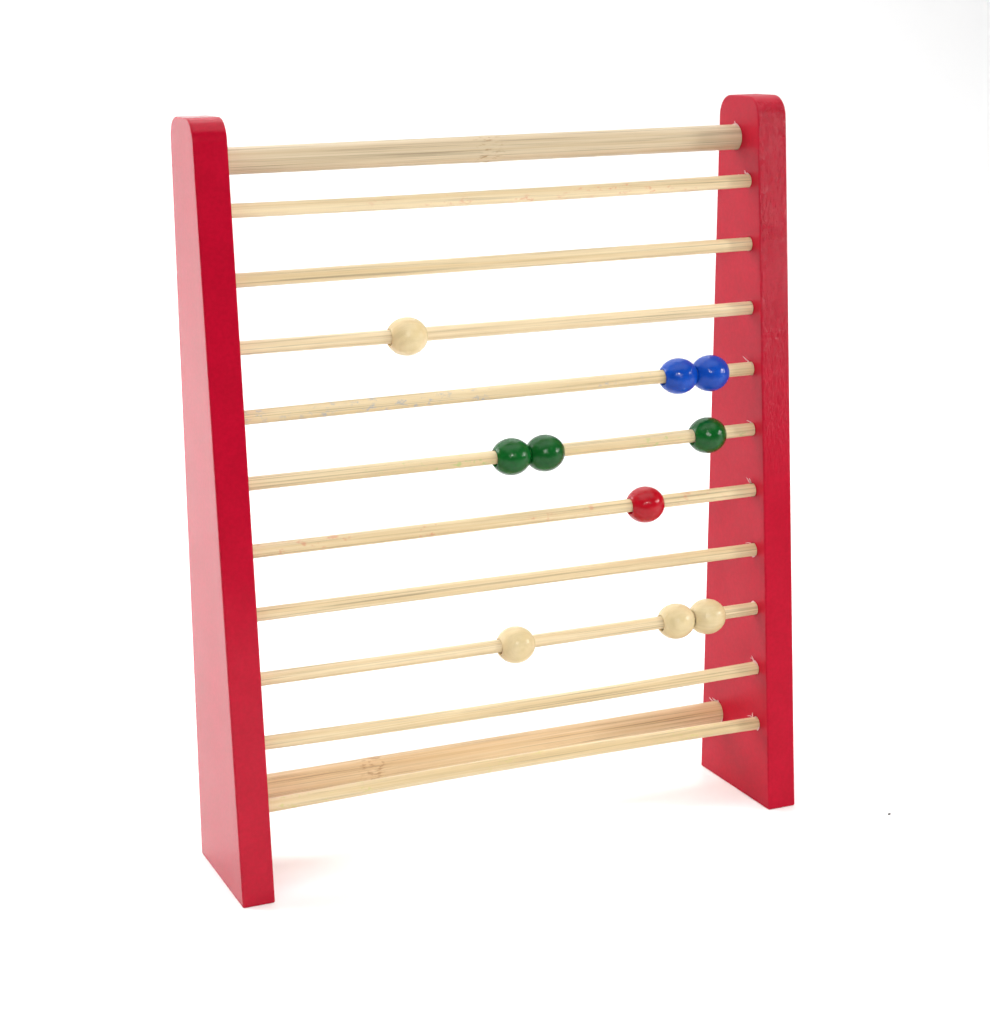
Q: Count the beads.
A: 10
